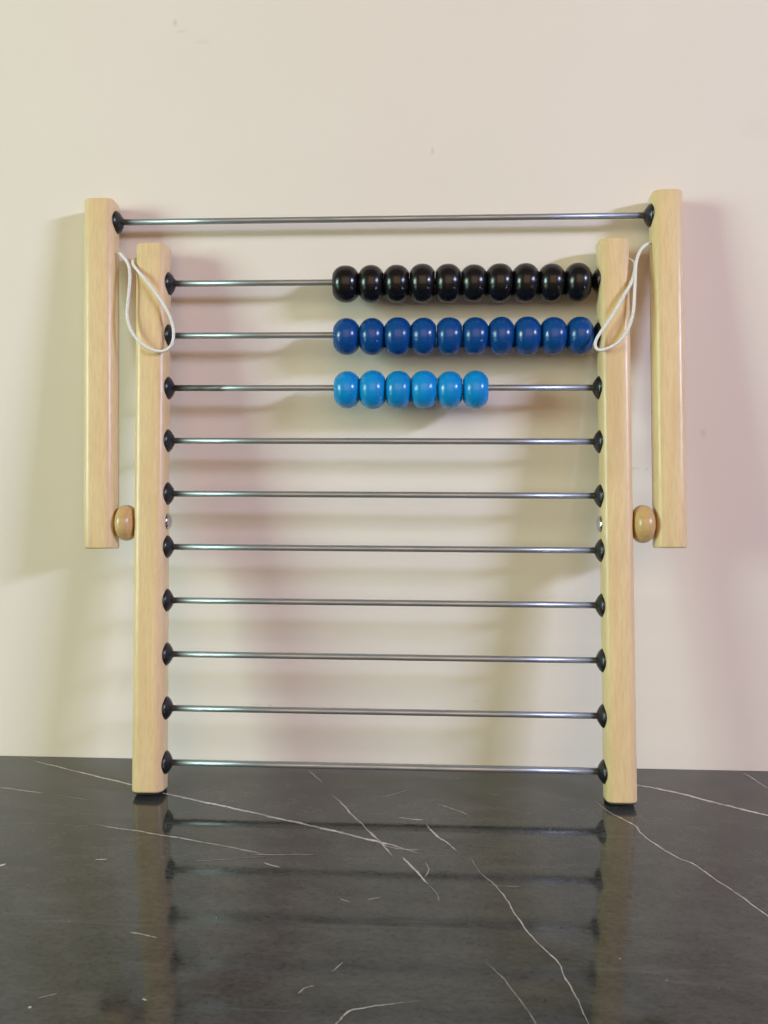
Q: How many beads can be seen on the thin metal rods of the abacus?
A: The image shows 26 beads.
